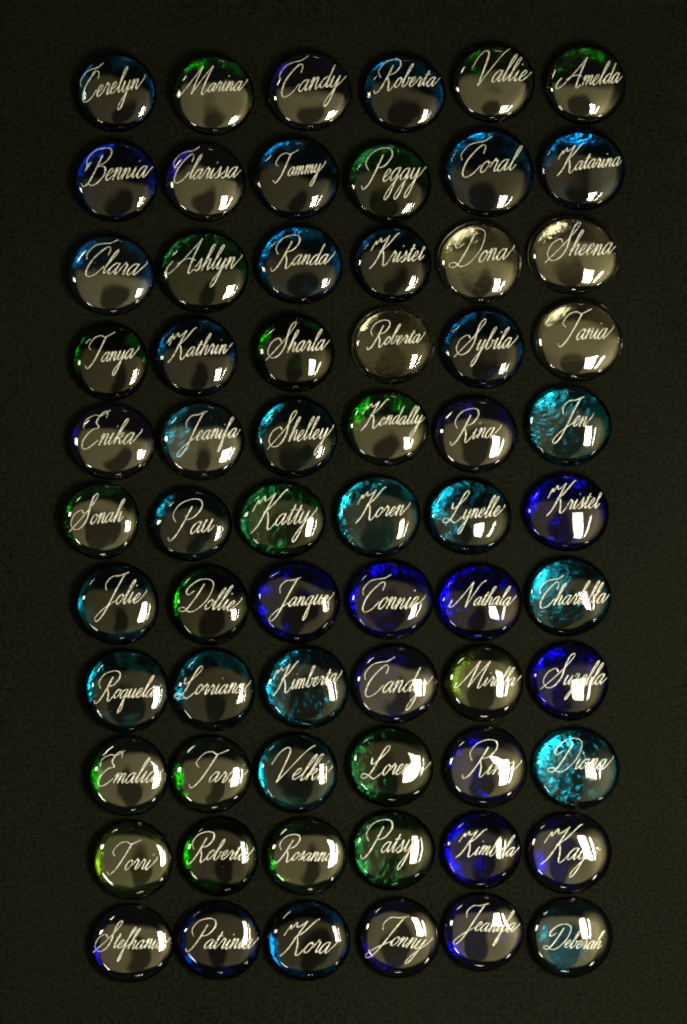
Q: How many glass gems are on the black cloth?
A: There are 66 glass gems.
